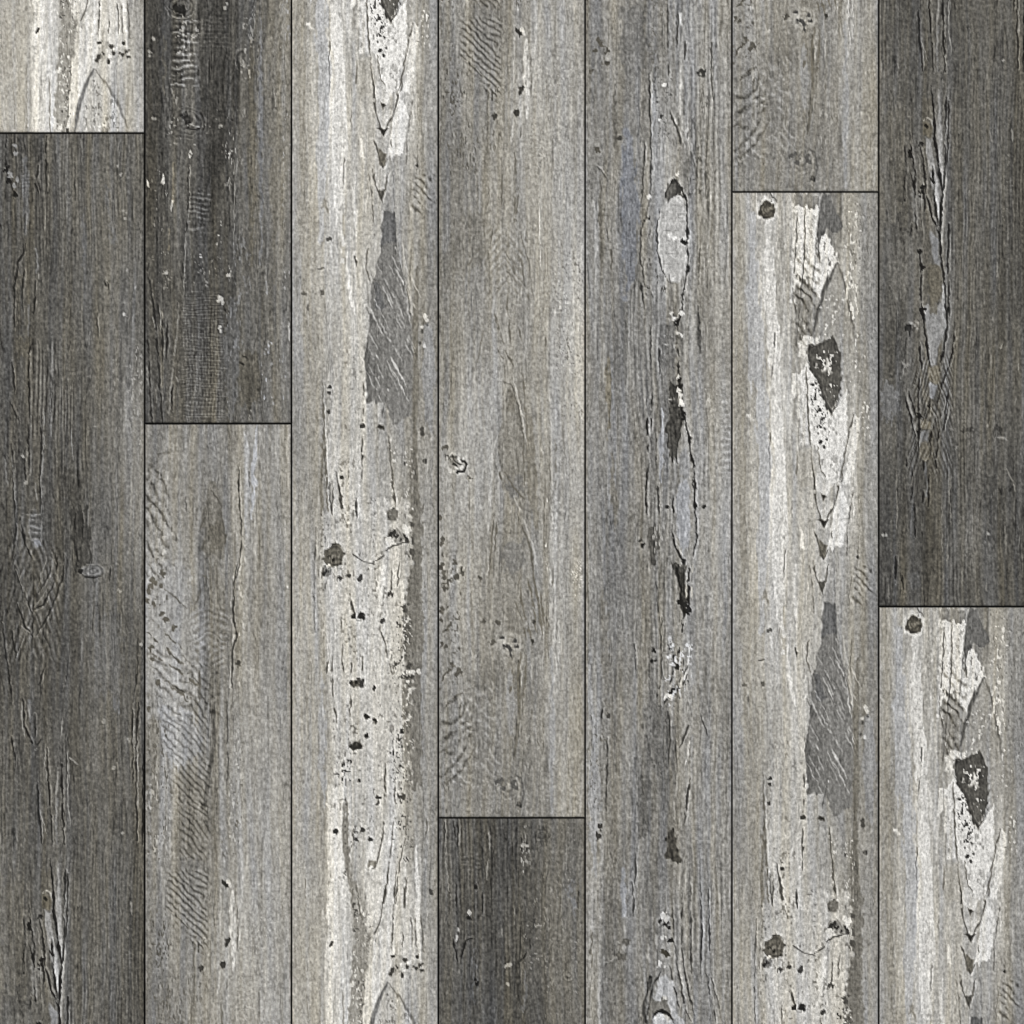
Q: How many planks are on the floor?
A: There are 12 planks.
